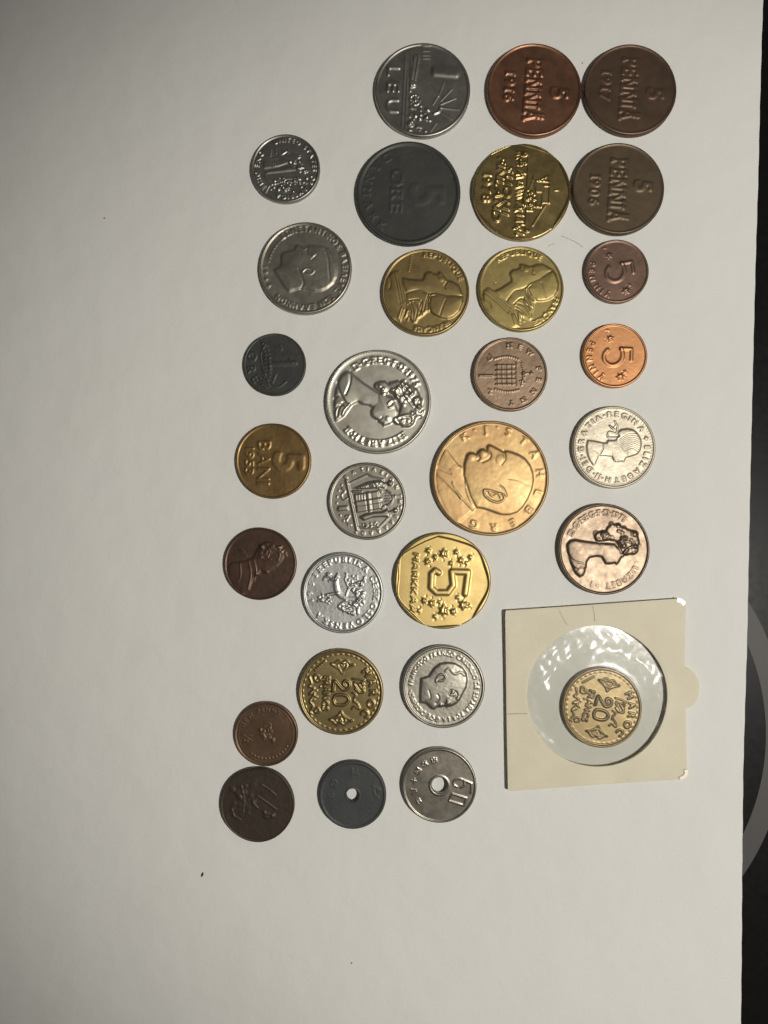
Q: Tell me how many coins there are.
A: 30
